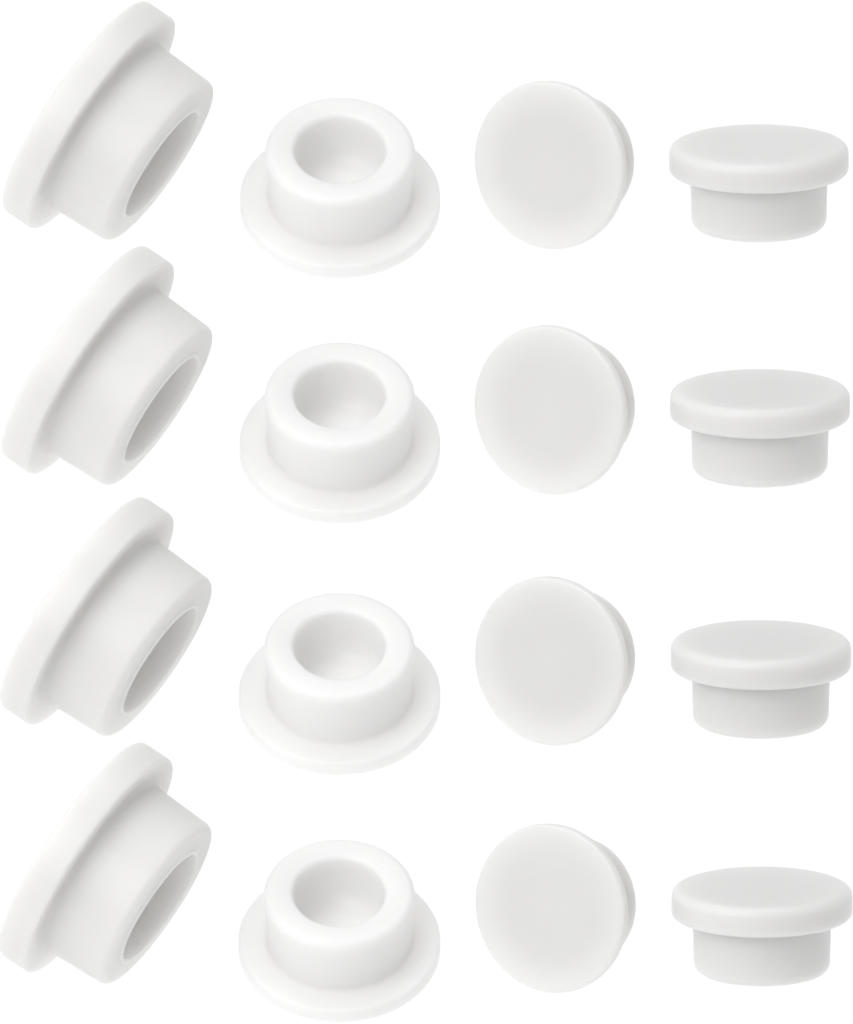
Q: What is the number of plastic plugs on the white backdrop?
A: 16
